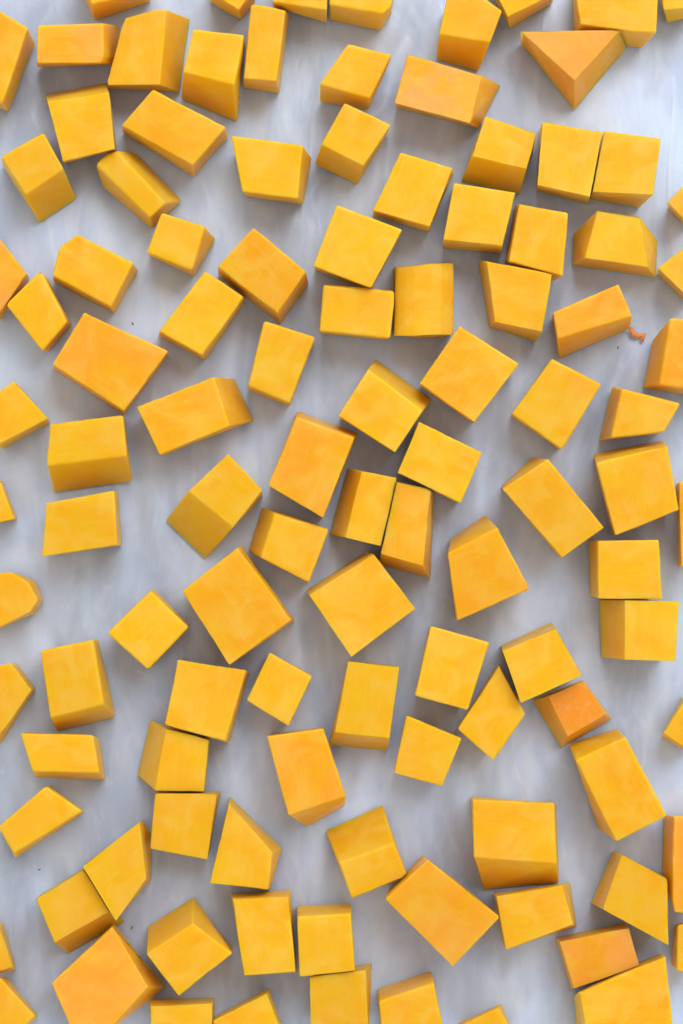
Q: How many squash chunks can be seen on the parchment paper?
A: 110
